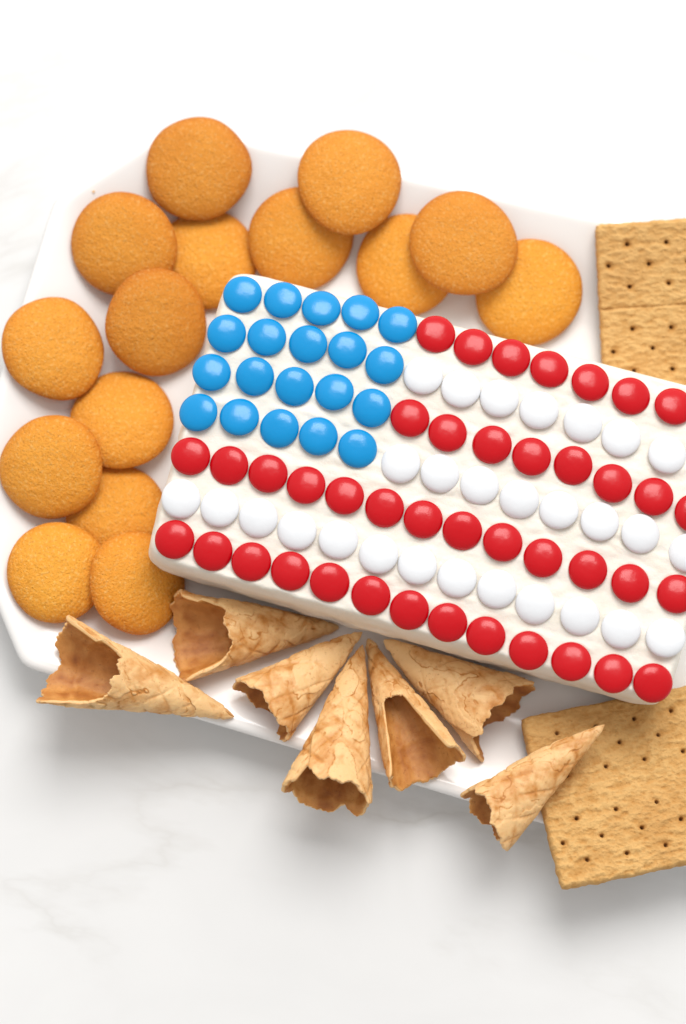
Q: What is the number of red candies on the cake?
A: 41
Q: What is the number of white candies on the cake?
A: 28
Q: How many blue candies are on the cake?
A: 20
